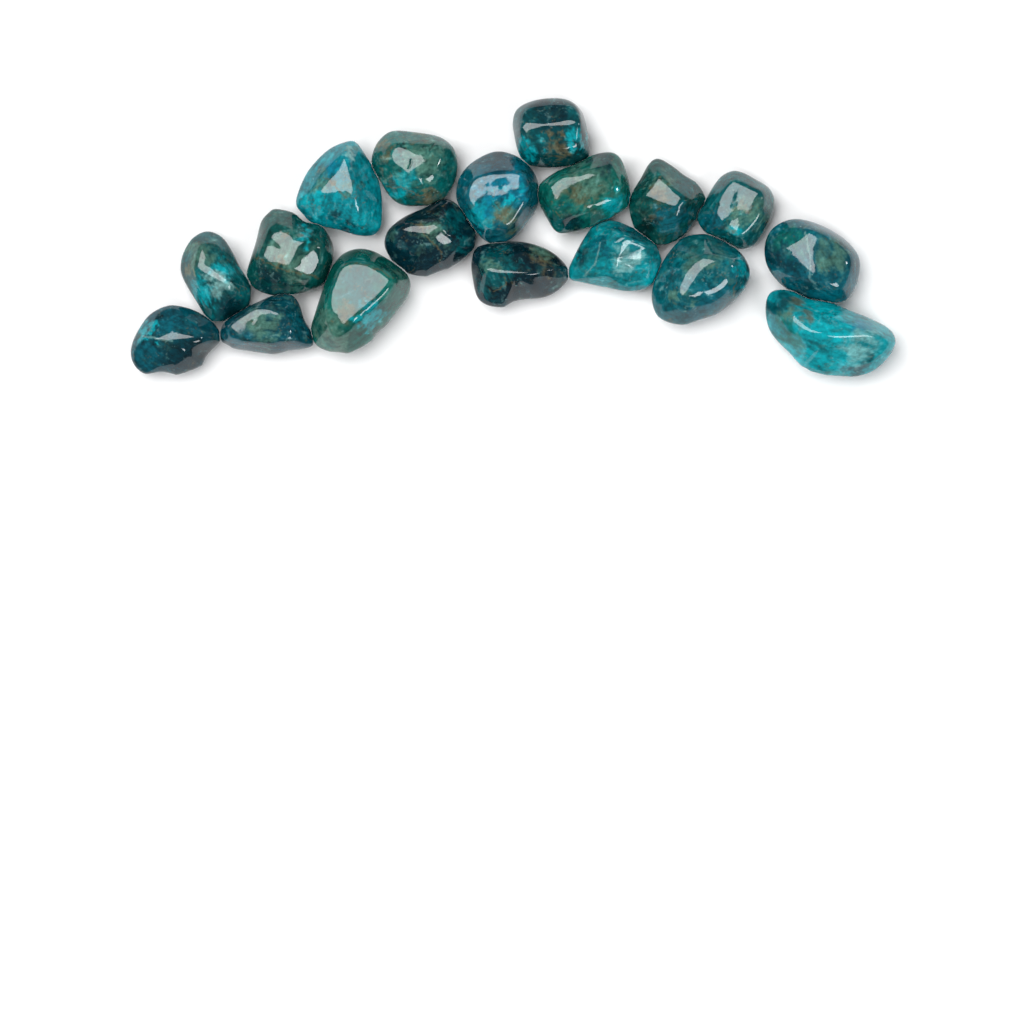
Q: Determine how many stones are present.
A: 18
